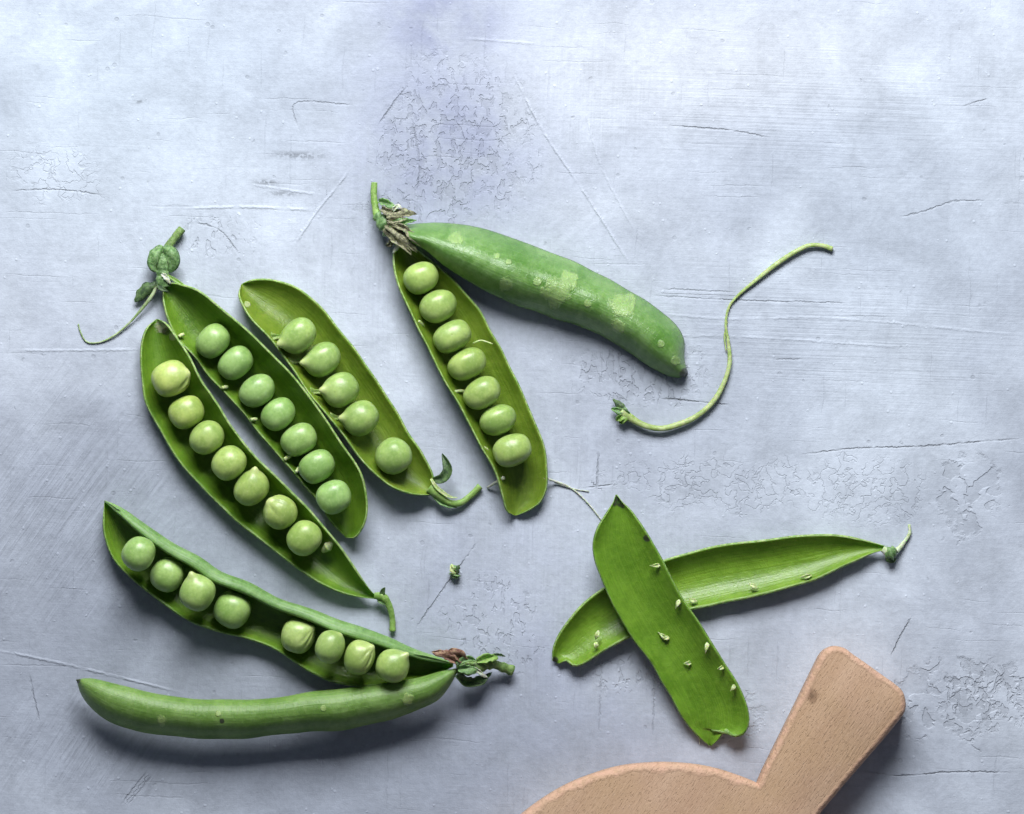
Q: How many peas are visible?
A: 34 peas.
